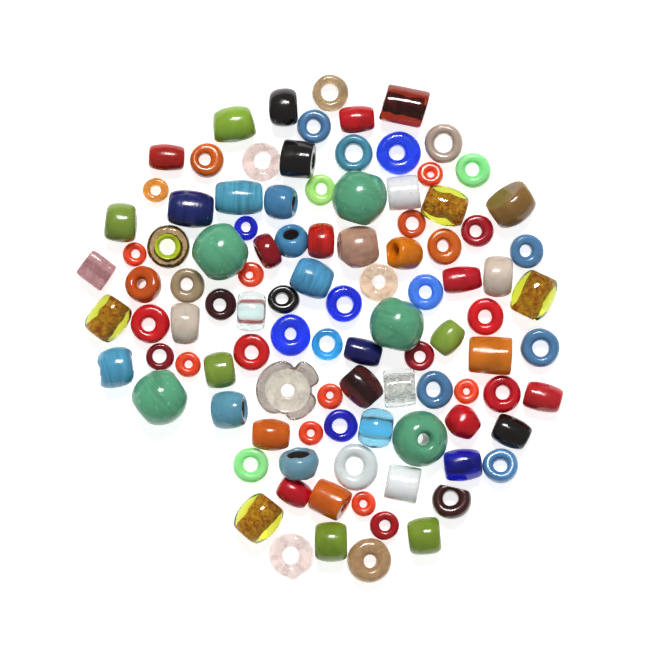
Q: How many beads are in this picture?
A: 102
